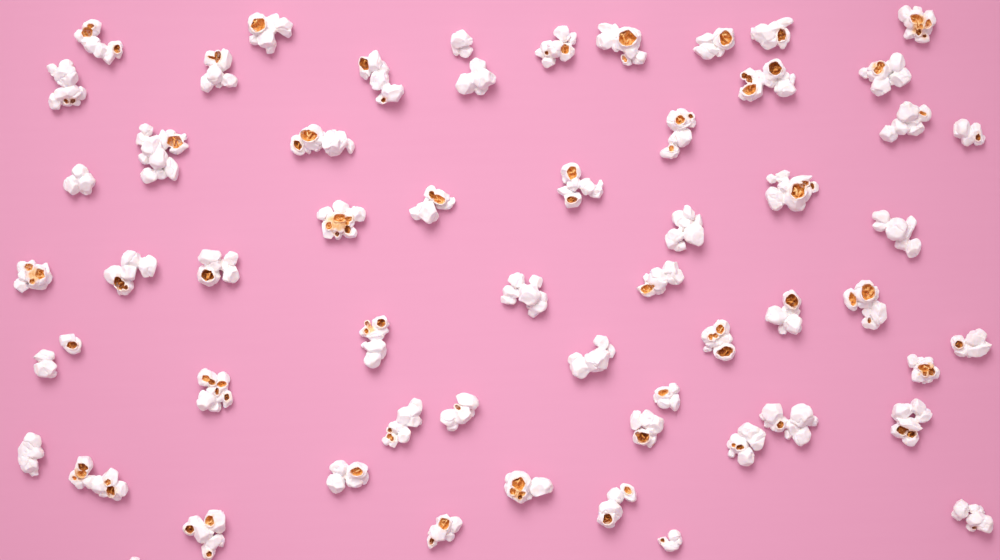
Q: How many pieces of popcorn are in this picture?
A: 58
